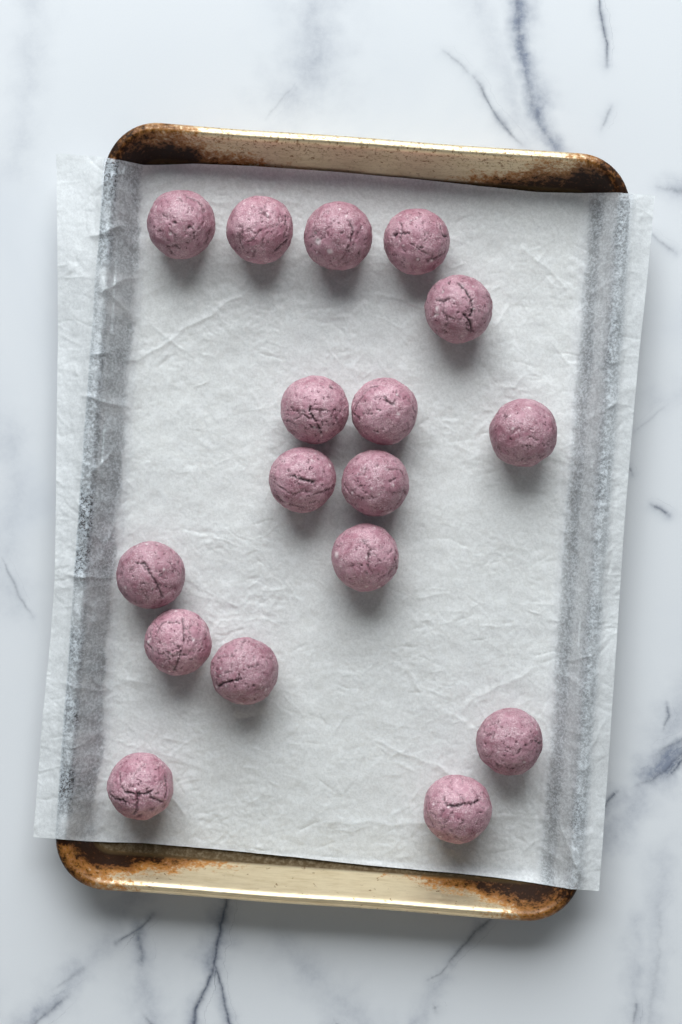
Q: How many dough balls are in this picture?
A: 17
